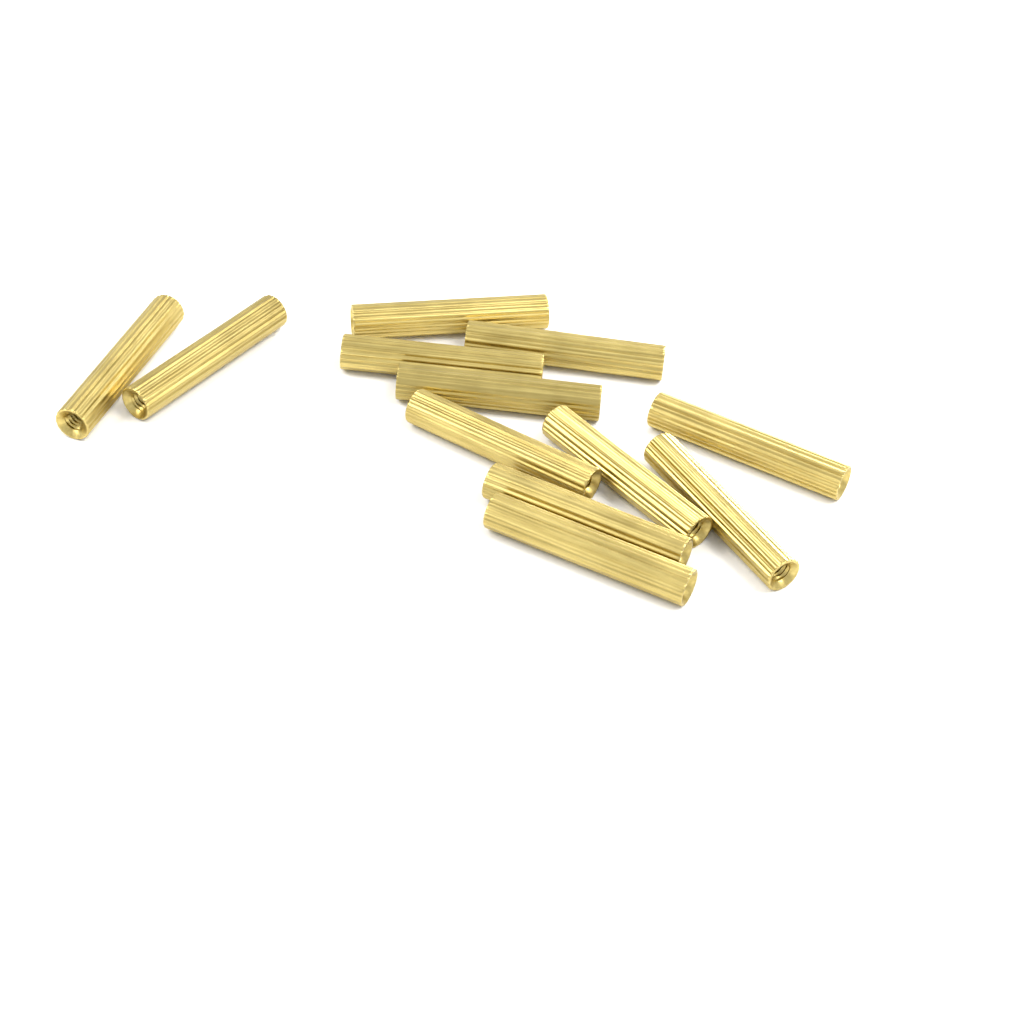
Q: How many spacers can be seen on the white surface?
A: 12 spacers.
